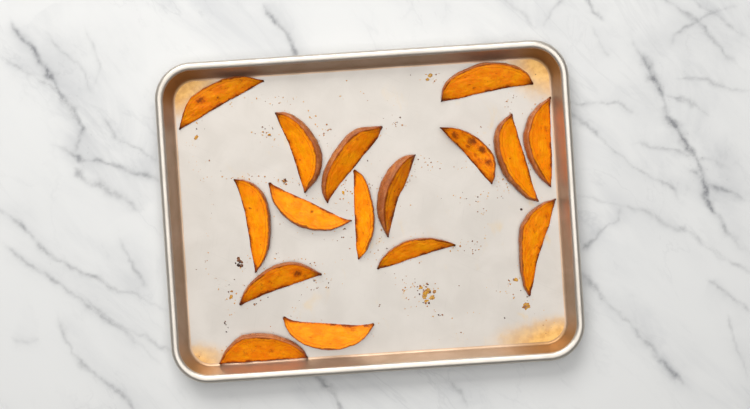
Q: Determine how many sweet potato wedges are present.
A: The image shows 16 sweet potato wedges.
